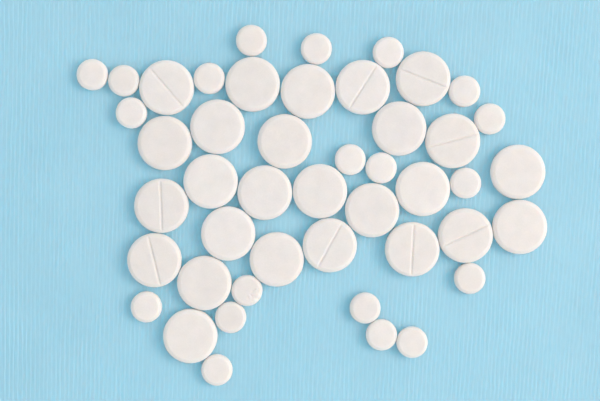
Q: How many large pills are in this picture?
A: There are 26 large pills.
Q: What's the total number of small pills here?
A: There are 20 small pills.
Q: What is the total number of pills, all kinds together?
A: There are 46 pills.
